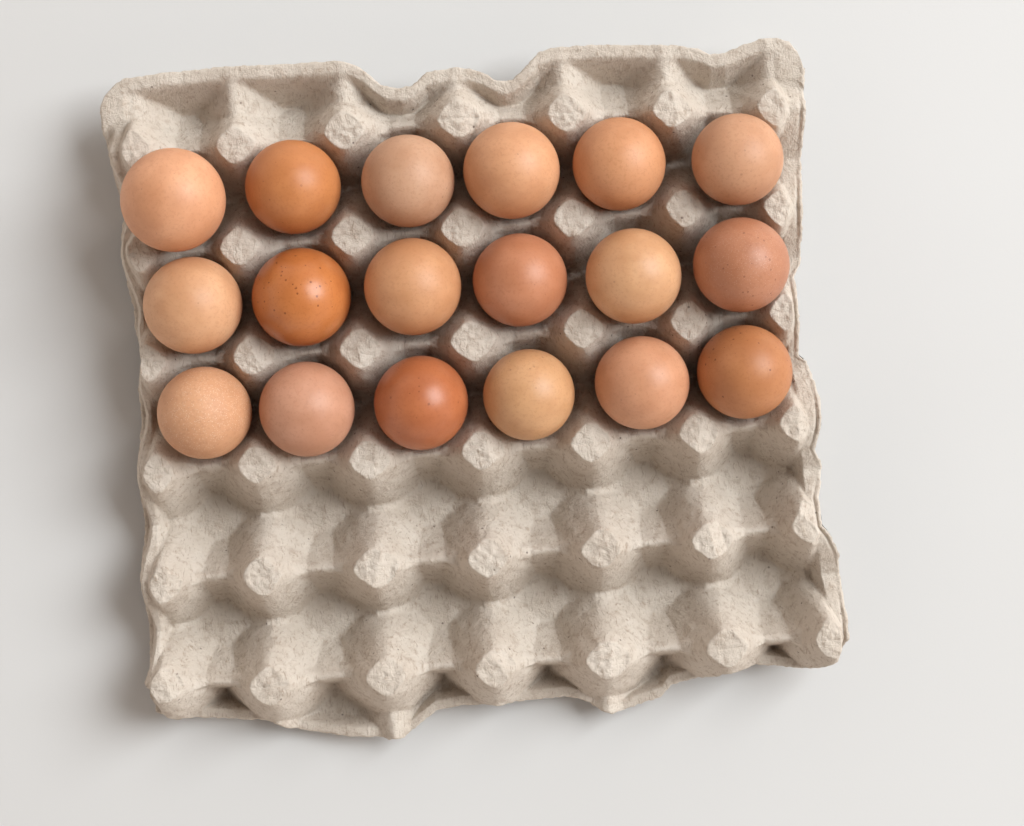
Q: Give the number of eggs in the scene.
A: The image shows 18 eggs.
